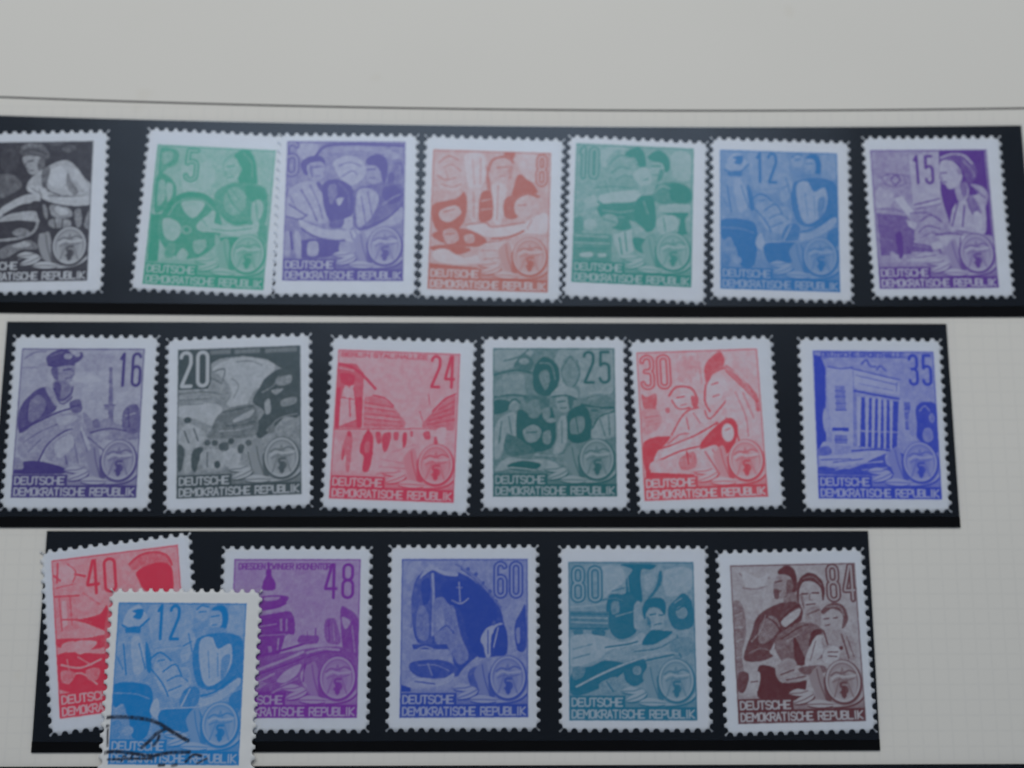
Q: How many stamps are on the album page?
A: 19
